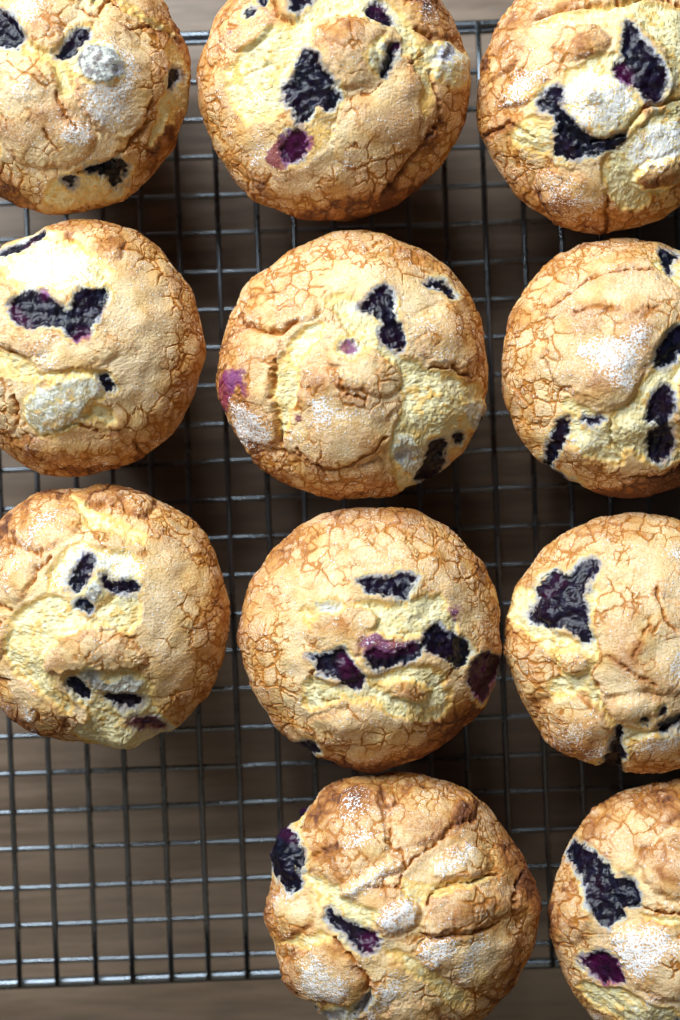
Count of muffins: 11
